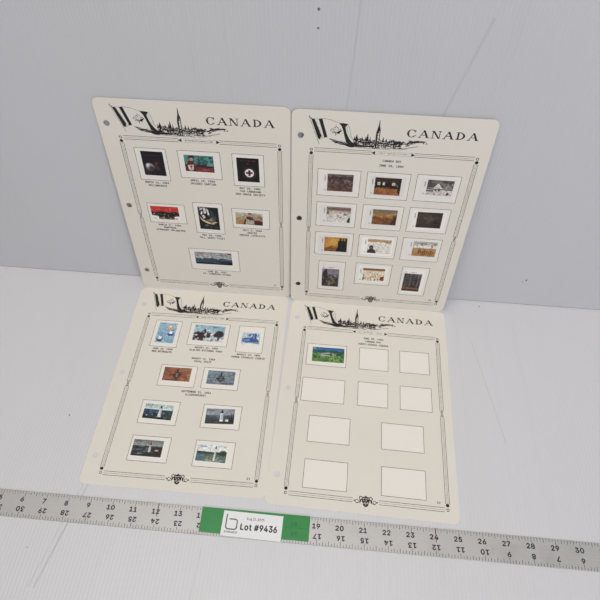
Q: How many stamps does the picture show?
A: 29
